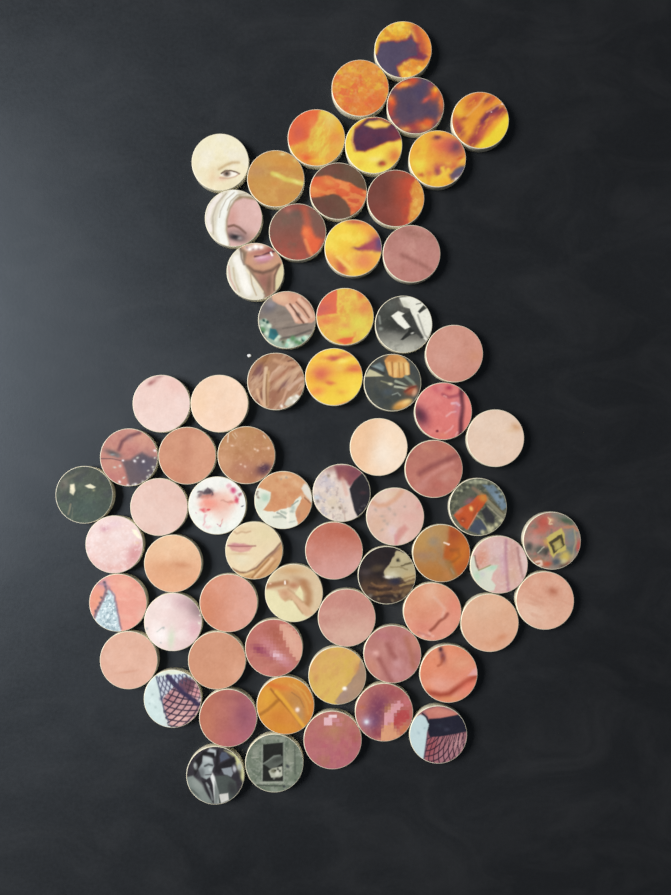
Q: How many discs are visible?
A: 69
